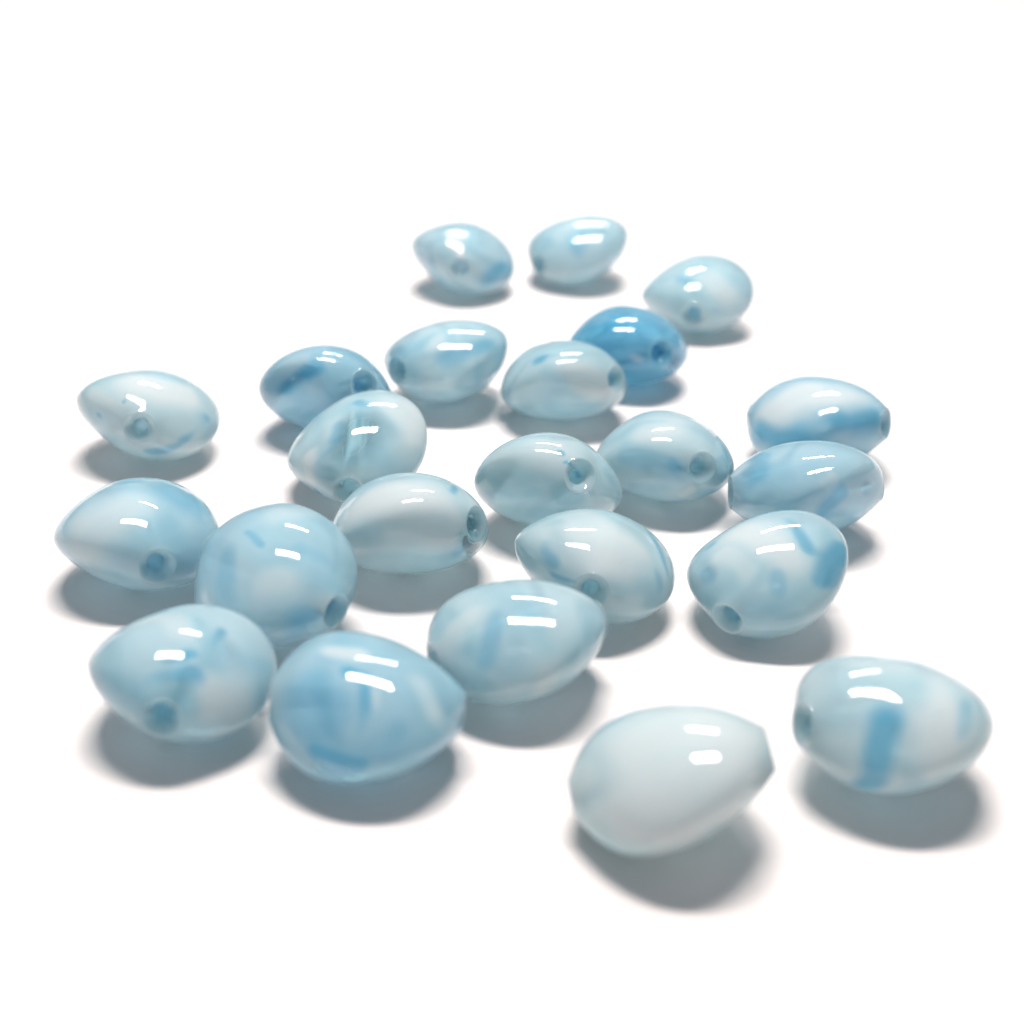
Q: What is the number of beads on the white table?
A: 23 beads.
